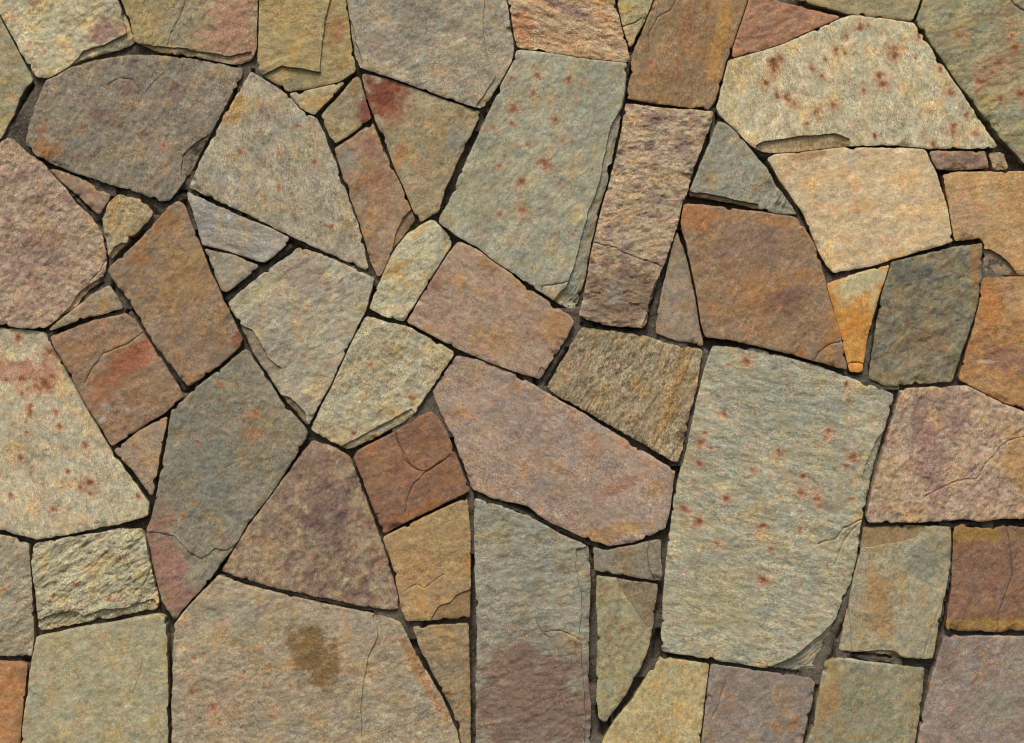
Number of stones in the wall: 67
